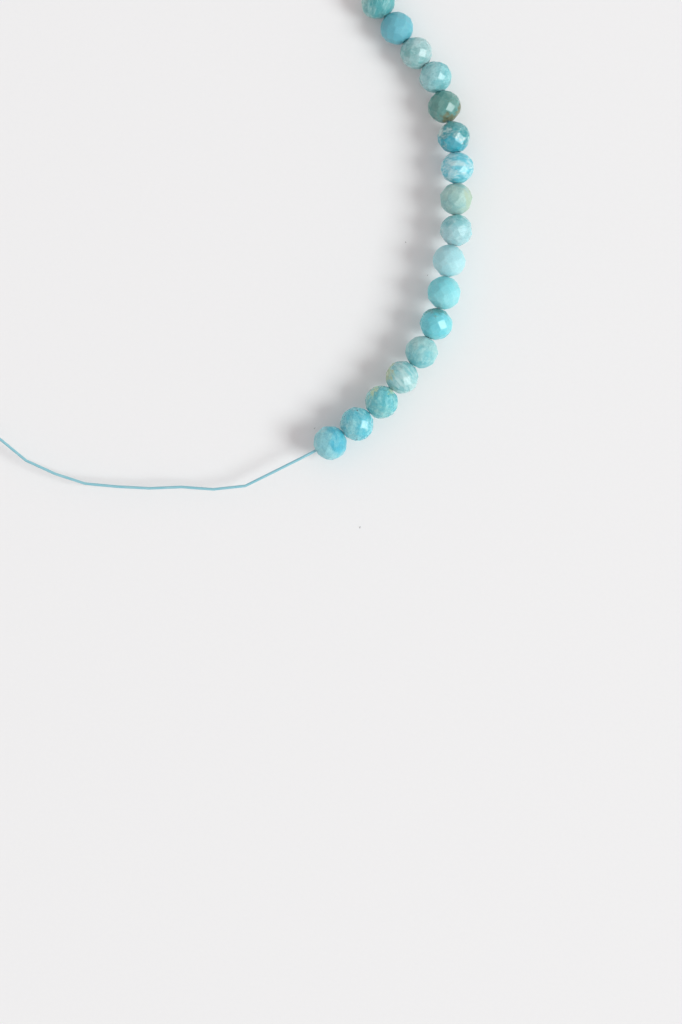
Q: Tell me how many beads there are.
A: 17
